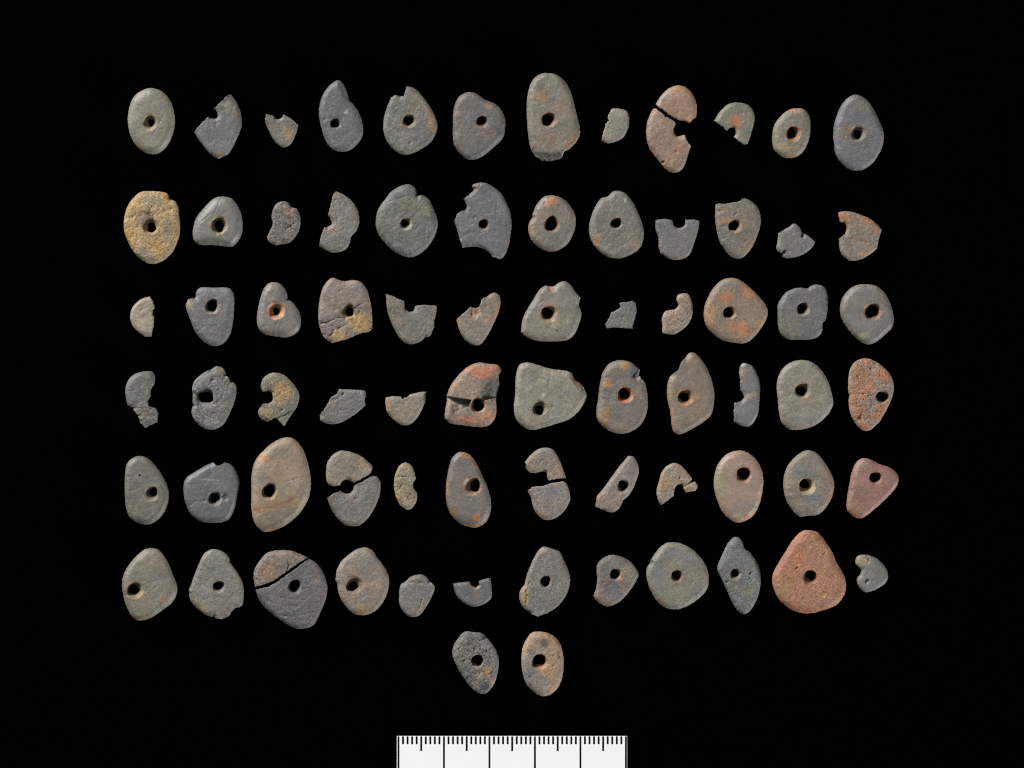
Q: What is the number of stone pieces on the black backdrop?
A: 78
